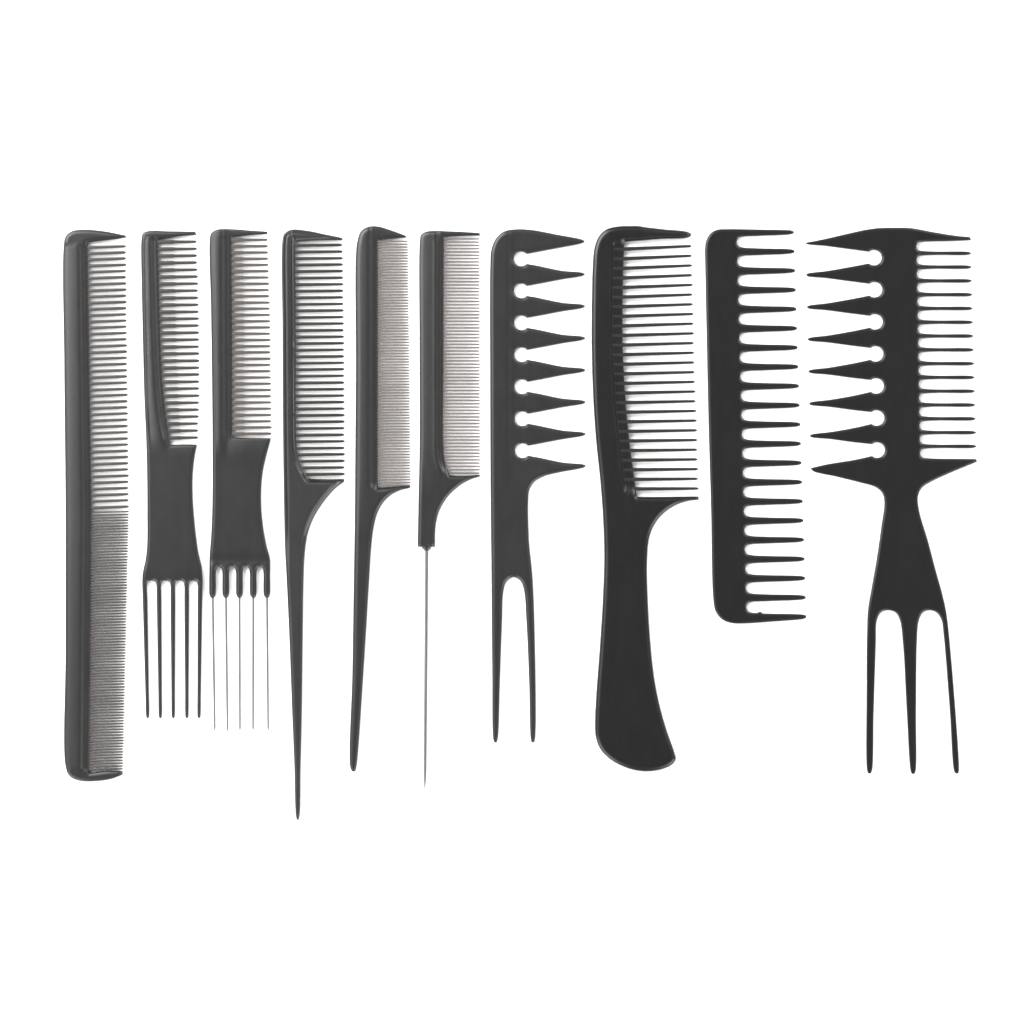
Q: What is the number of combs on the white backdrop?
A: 10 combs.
